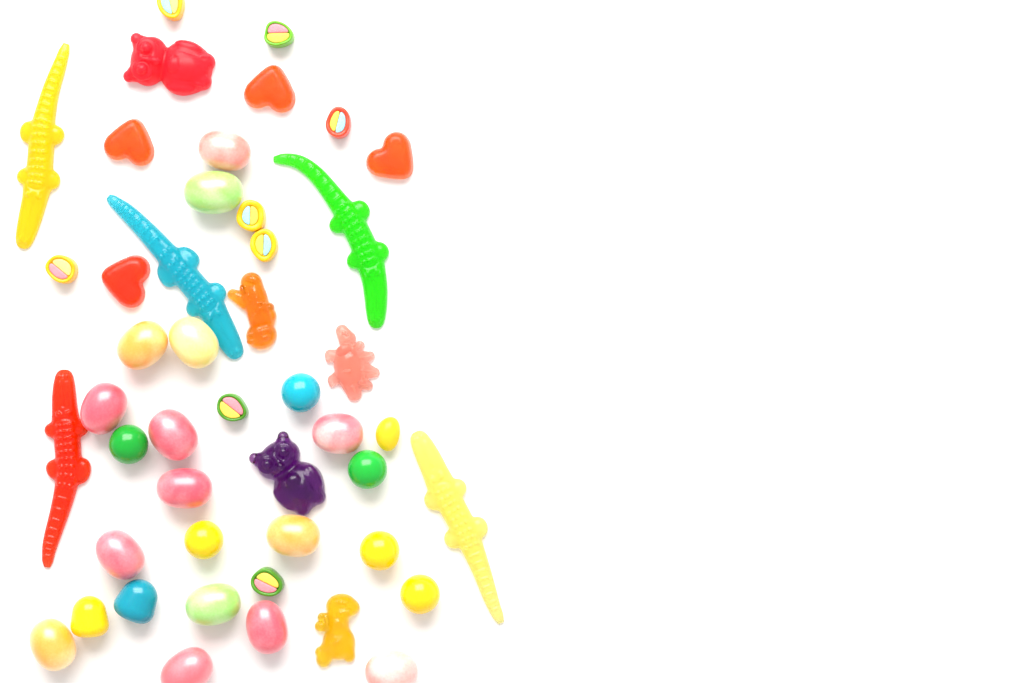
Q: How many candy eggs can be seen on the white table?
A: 15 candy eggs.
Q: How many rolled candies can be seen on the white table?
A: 8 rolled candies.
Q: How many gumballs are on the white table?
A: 6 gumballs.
